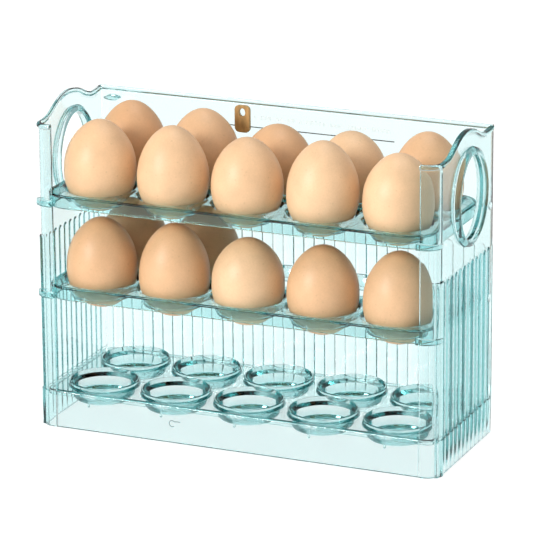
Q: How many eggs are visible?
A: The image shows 17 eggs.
